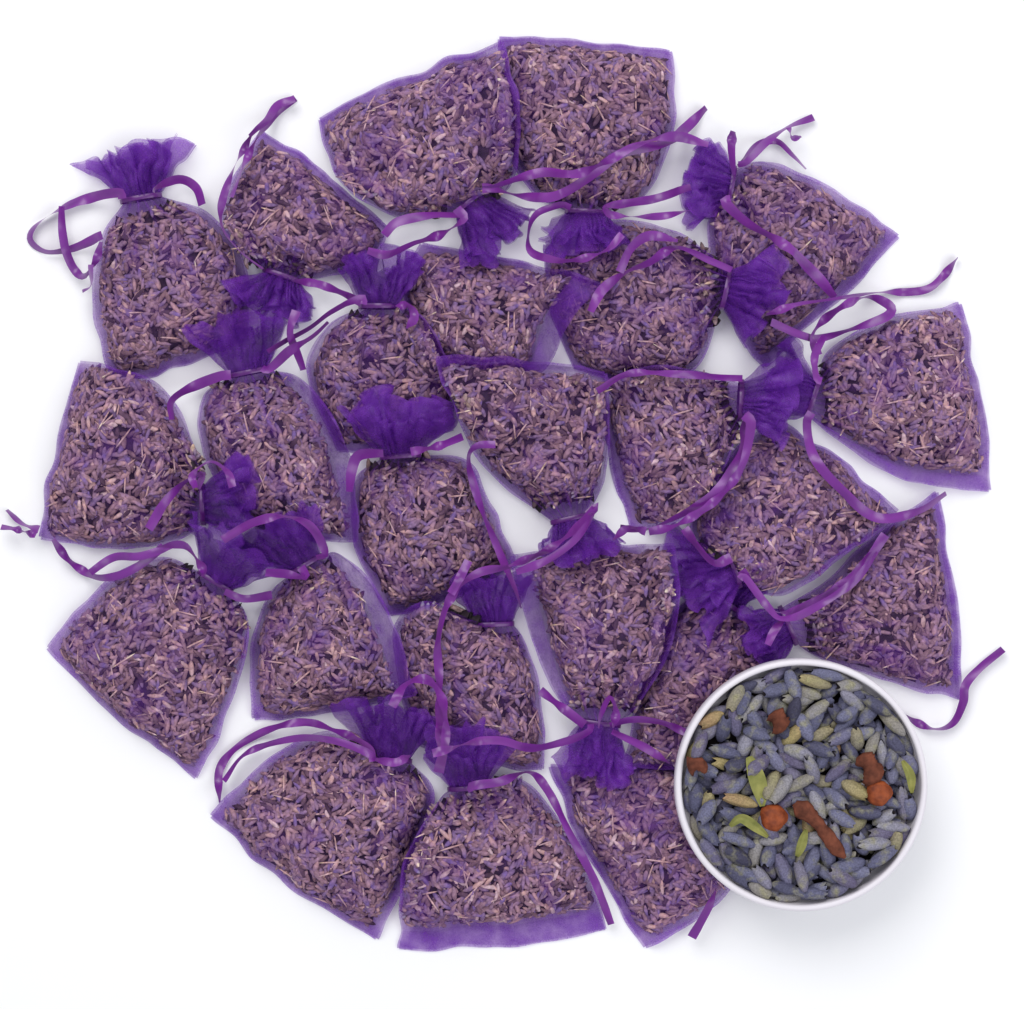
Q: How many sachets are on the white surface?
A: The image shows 24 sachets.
